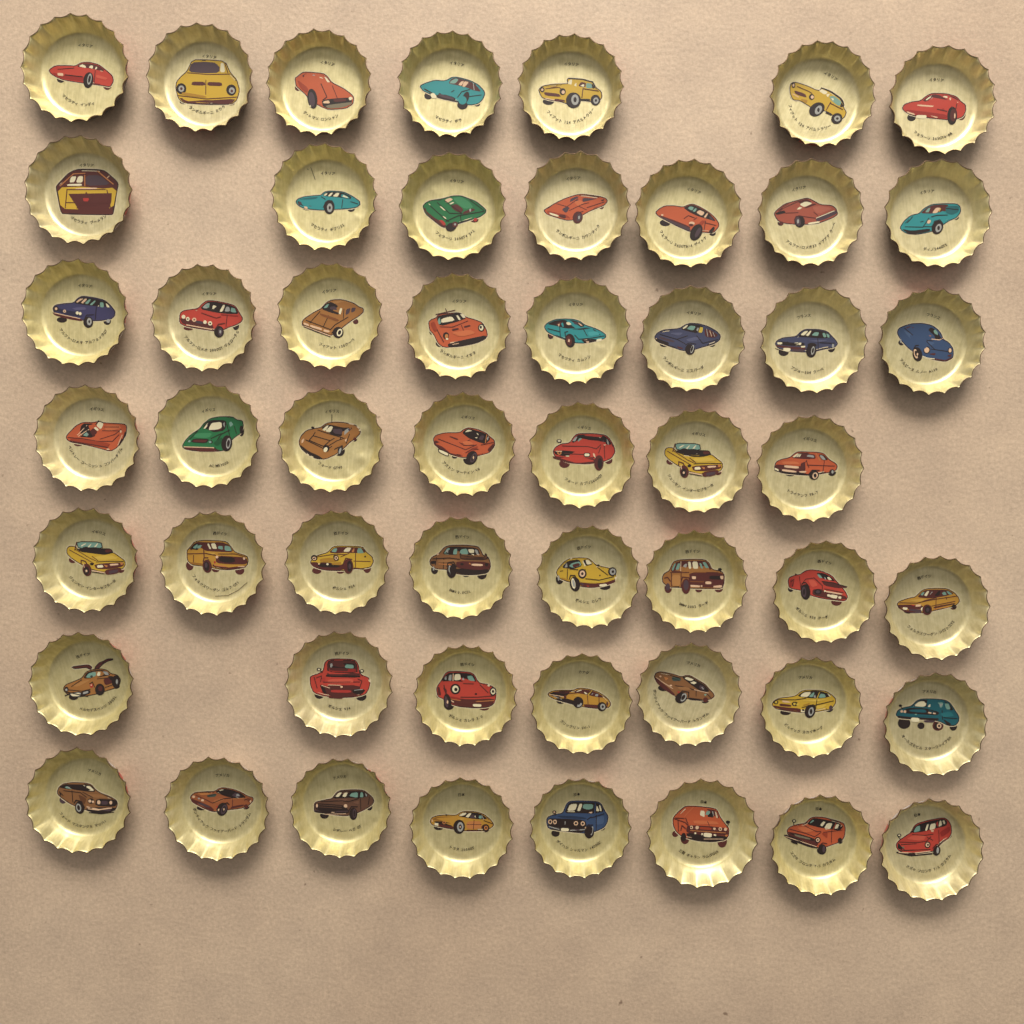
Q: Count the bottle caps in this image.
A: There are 52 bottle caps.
